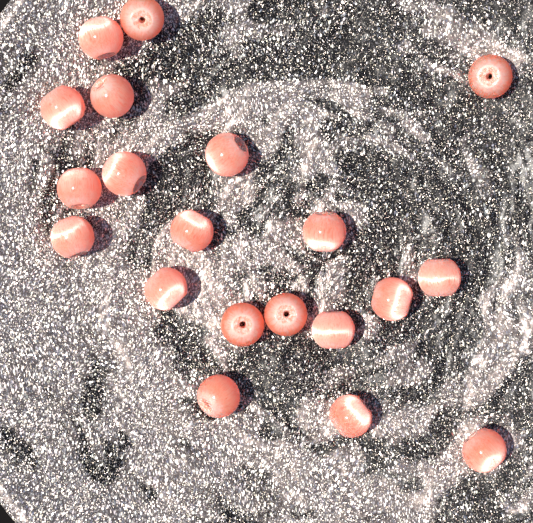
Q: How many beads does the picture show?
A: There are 20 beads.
